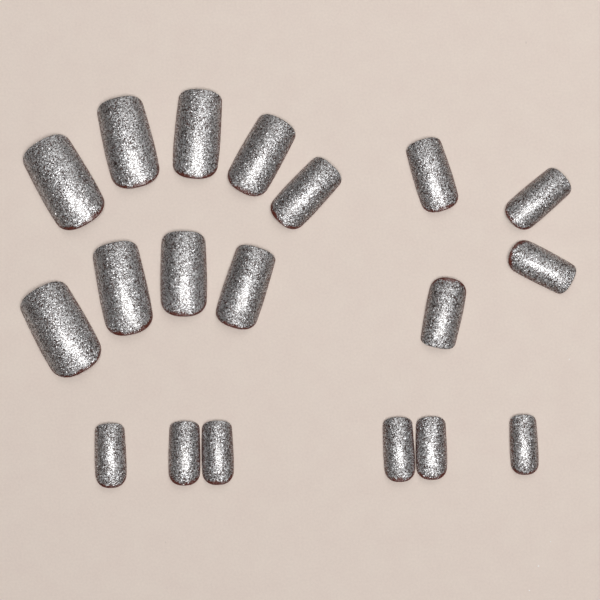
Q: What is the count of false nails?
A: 19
